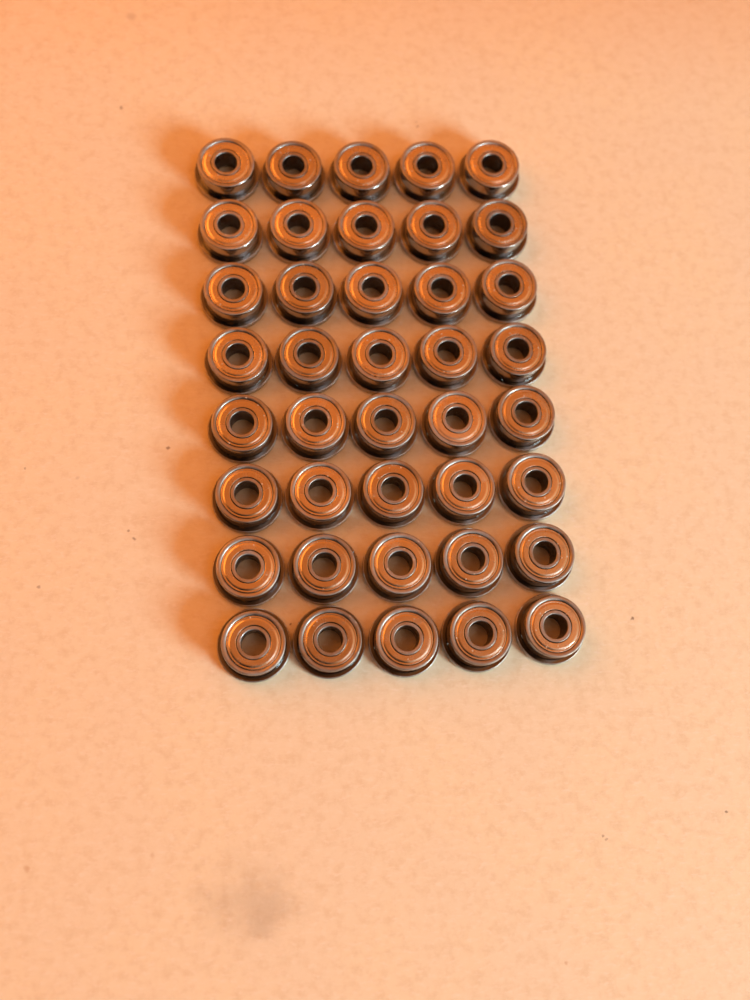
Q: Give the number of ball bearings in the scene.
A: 40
